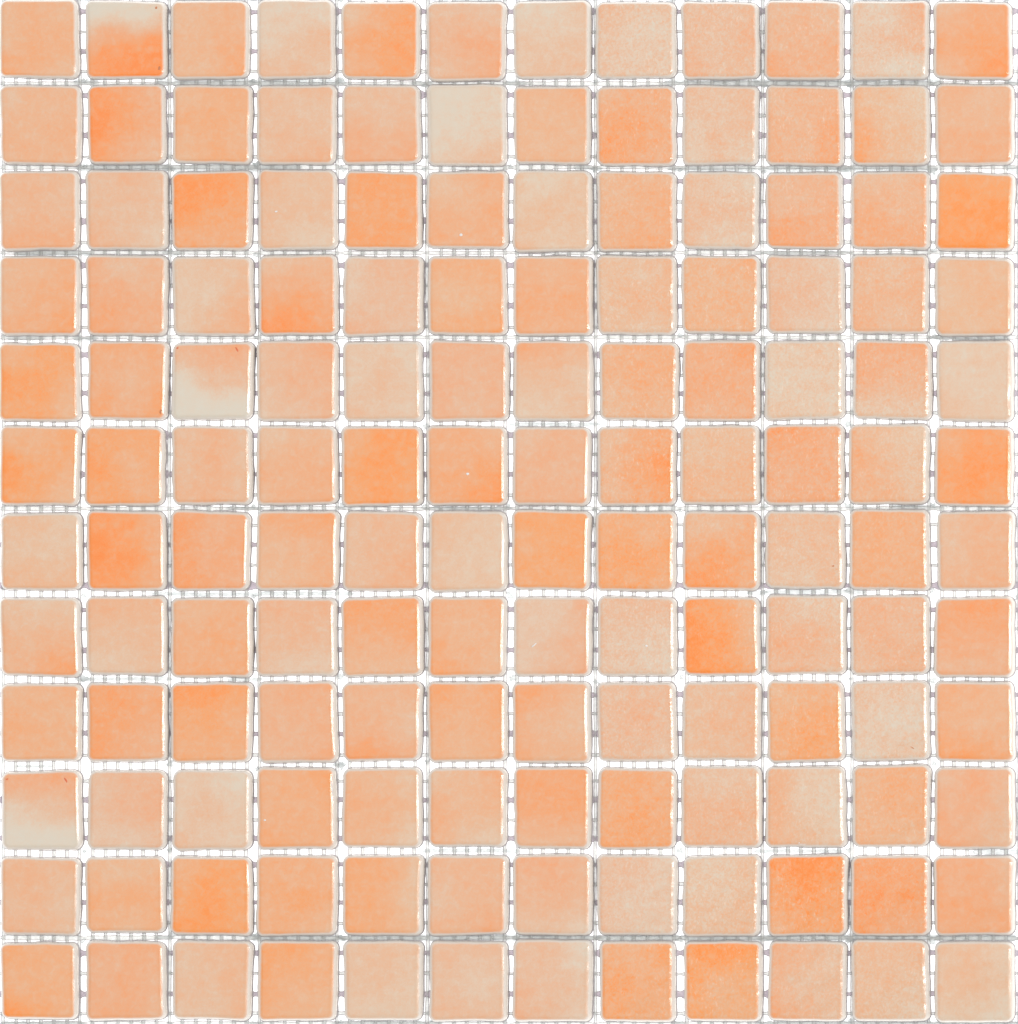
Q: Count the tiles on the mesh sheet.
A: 144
